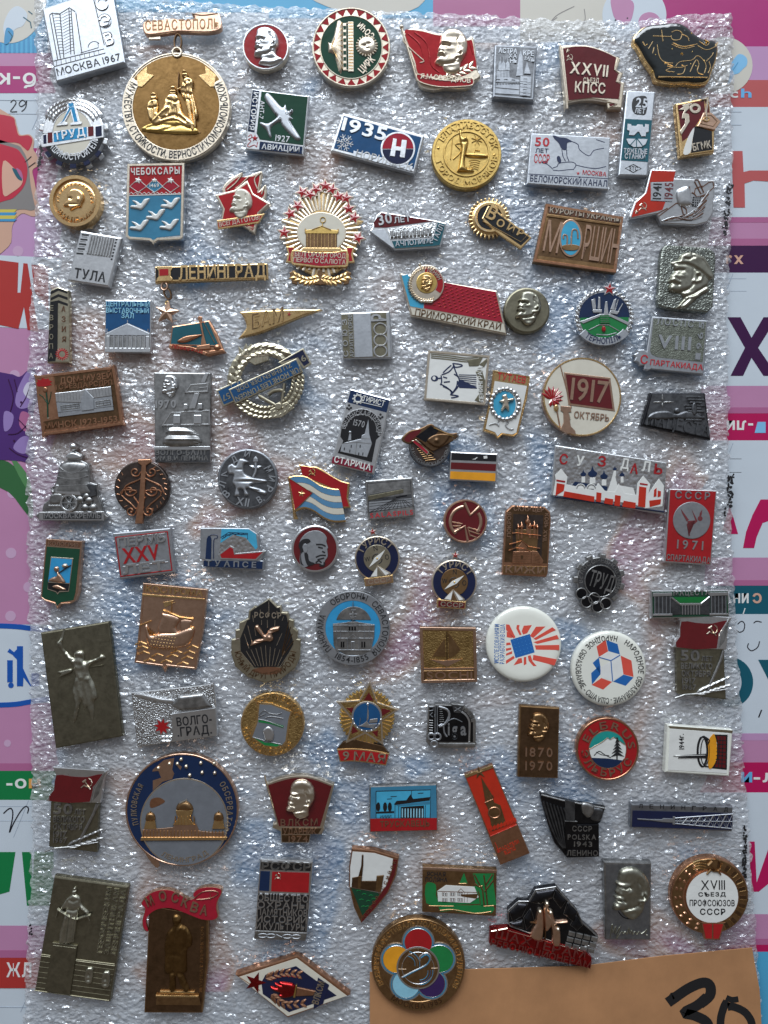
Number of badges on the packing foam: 94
